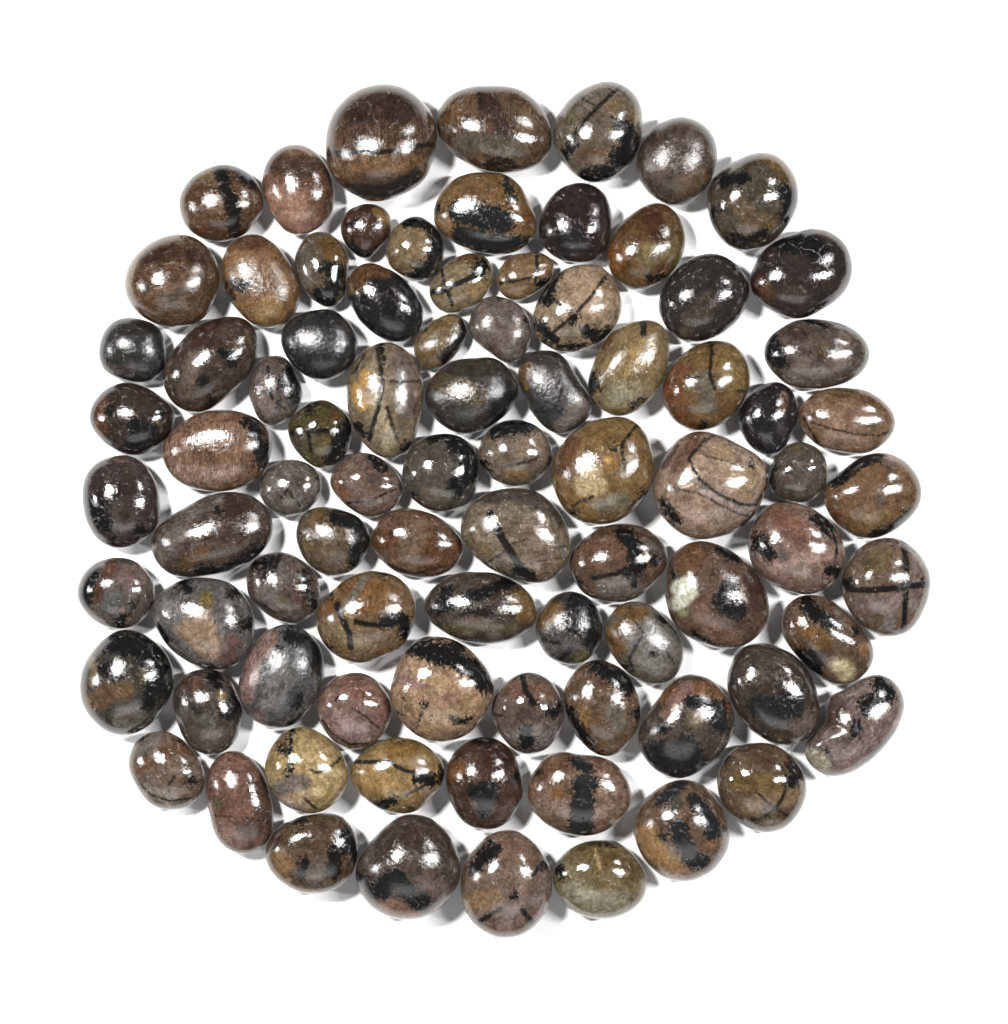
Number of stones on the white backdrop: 85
